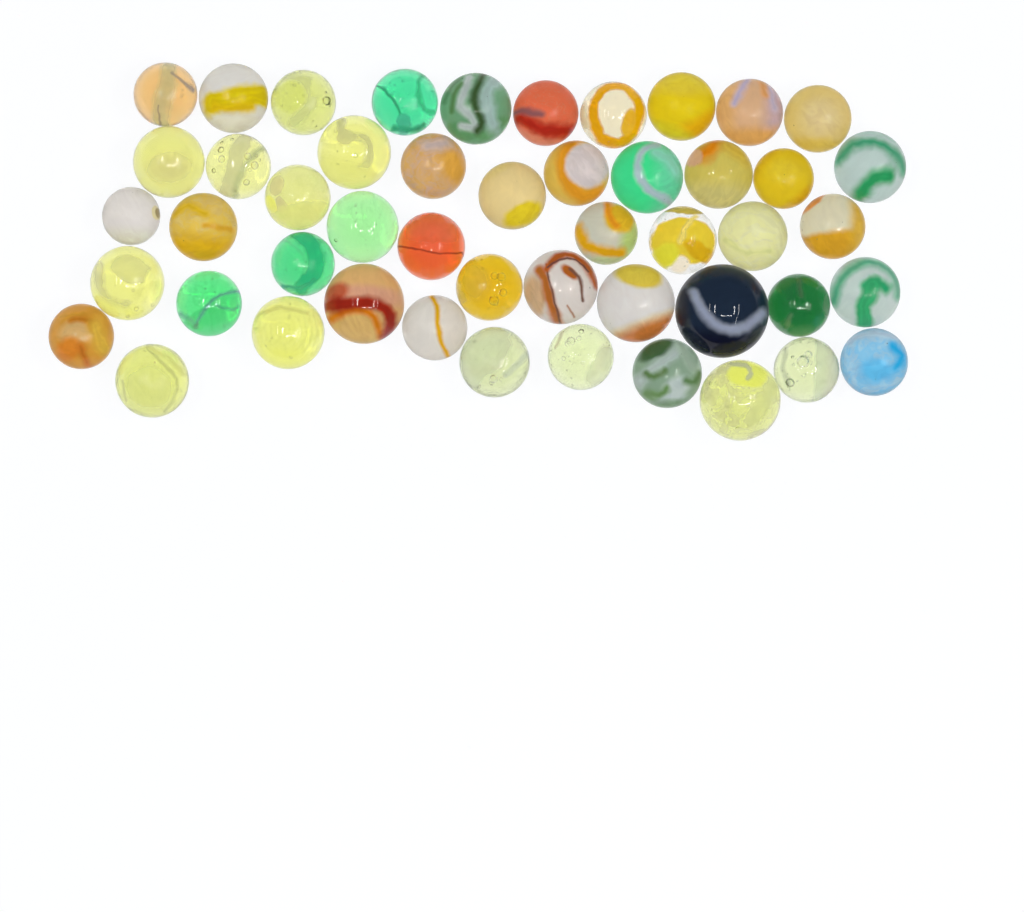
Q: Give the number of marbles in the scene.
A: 49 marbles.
